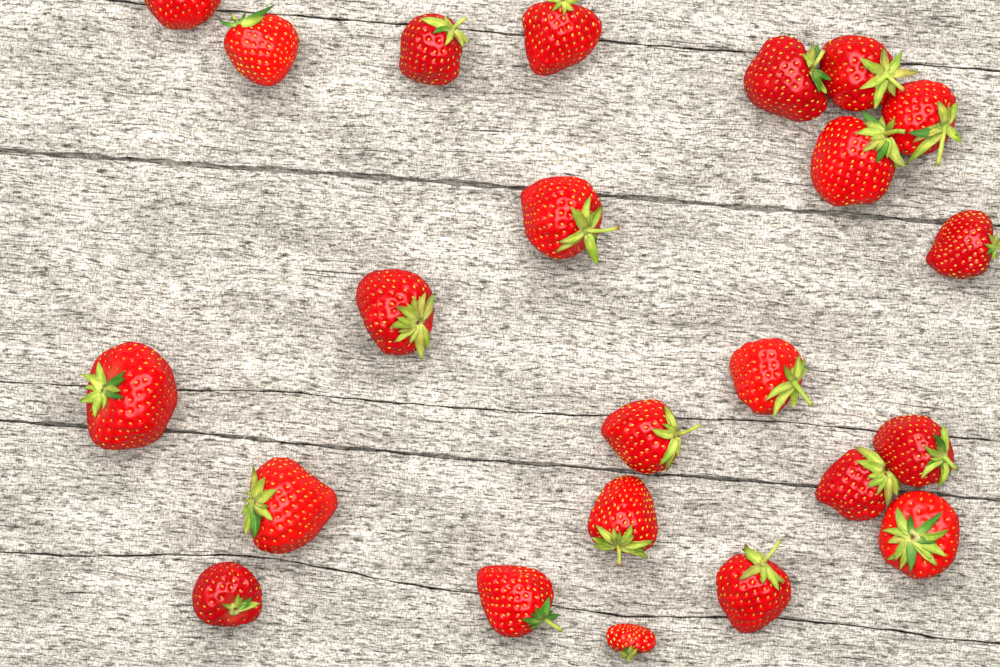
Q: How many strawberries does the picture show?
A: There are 23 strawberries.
